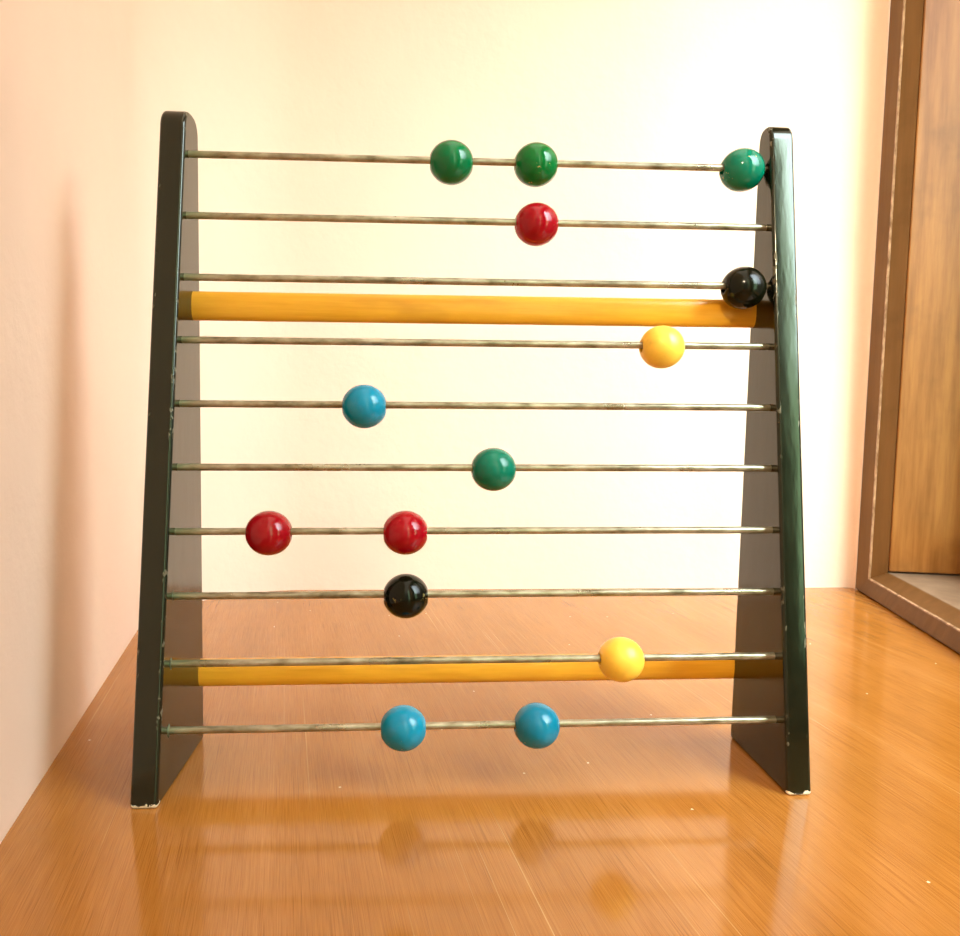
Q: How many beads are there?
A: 14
